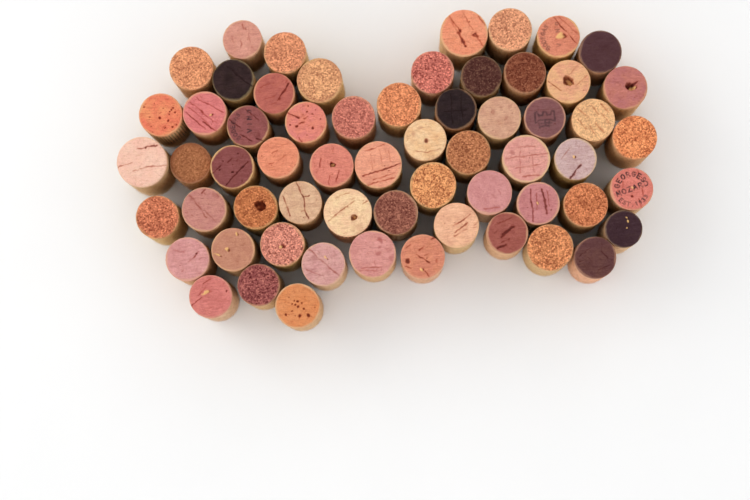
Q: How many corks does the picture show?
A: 61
